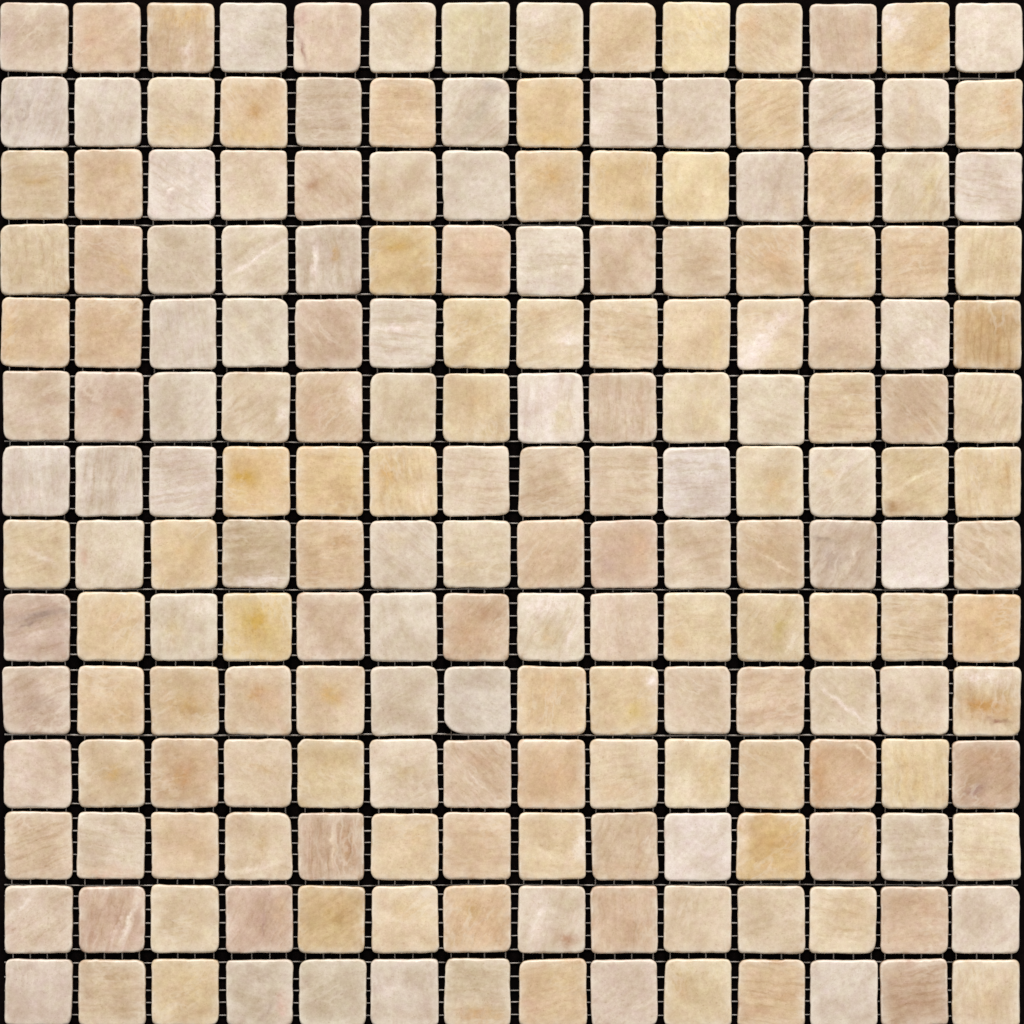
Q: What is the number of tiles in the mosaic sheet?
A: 196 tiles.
